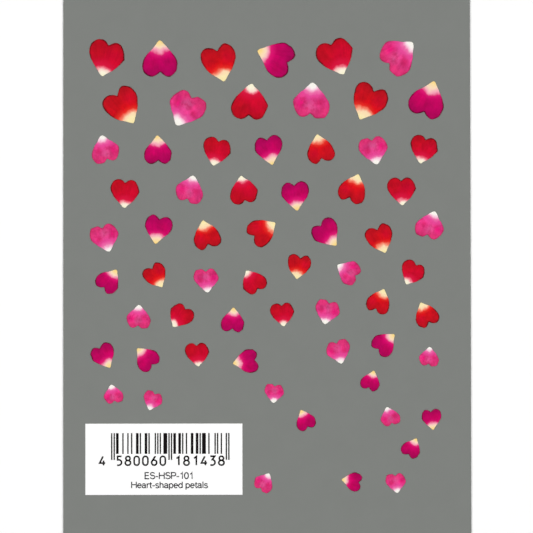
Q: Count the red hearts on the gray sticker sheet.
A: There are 25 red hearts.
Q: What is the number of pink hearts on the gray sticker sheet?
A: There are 20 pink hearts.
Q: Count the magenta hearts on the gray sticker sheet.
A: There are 19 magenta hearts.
